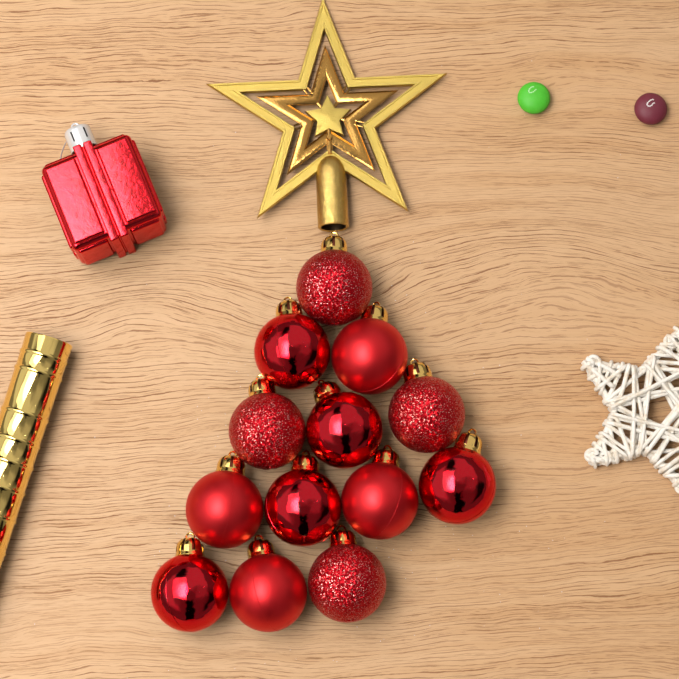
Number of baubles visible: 13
